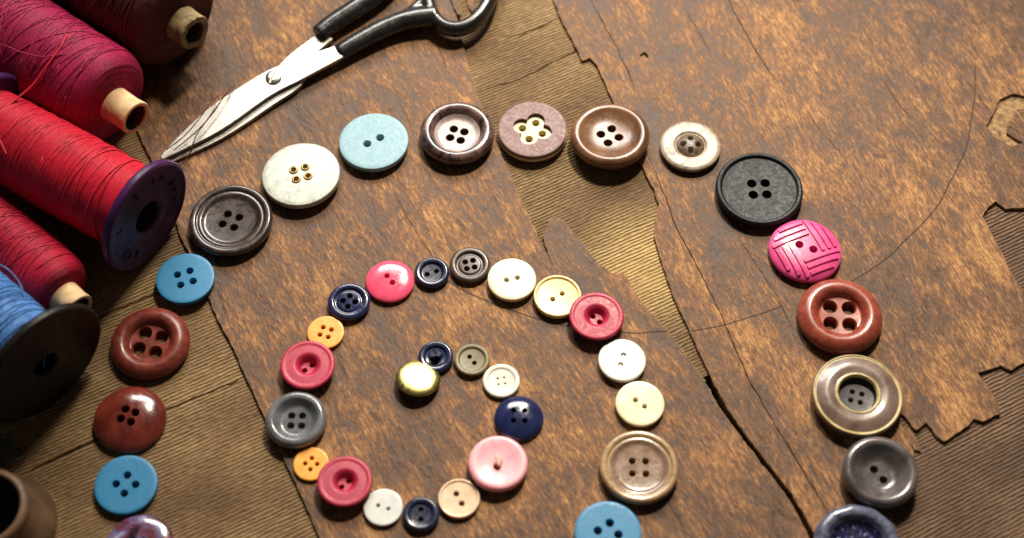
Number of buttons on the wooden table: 43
